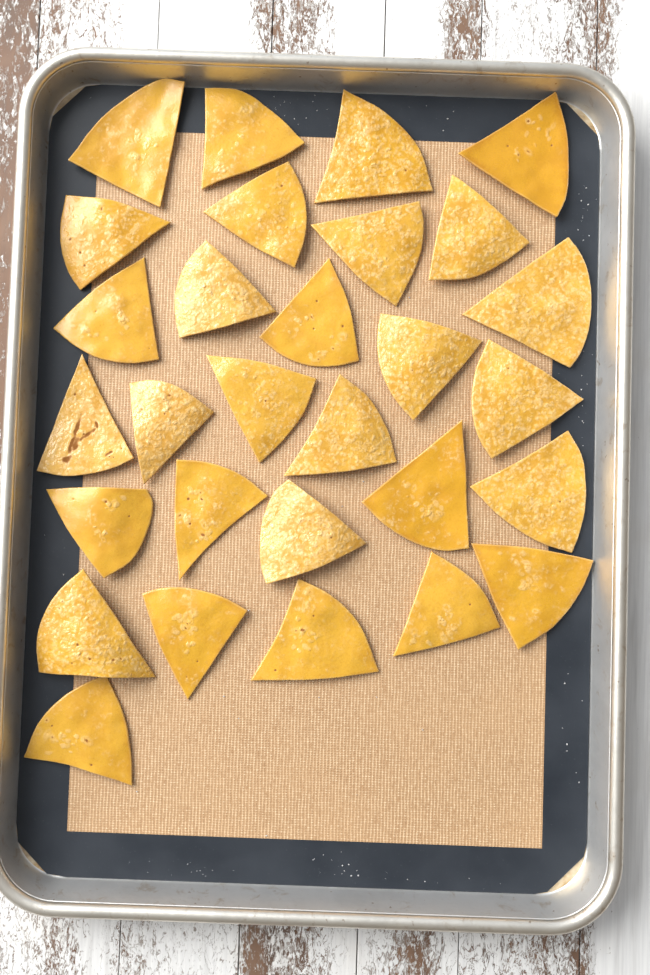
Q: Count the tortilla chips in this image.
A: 29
